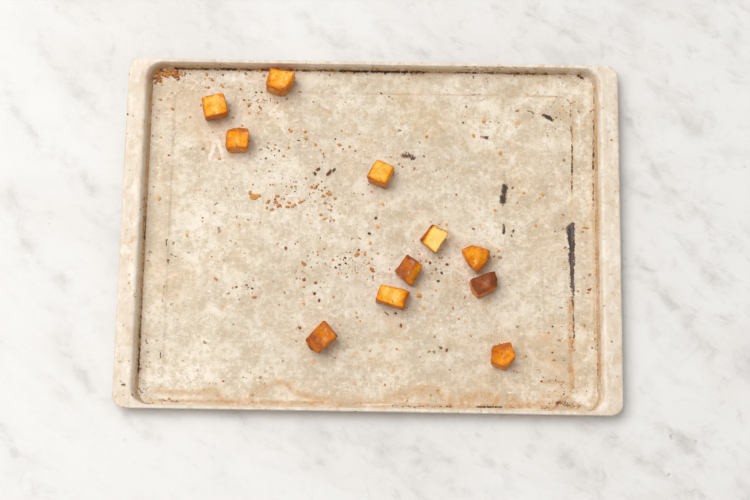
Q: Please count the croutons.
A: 11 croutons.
